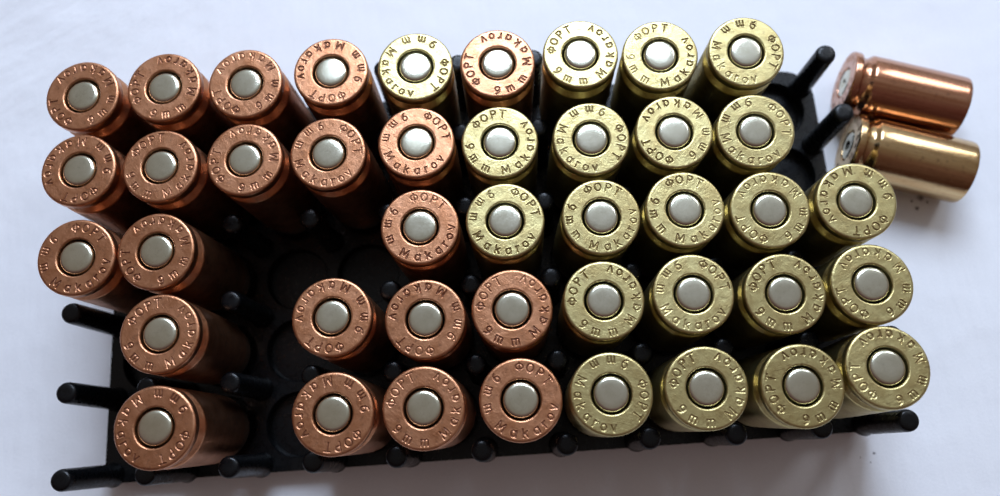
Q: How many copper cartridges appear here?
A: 21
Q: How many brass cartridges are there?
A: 21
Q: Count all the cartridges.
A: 42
